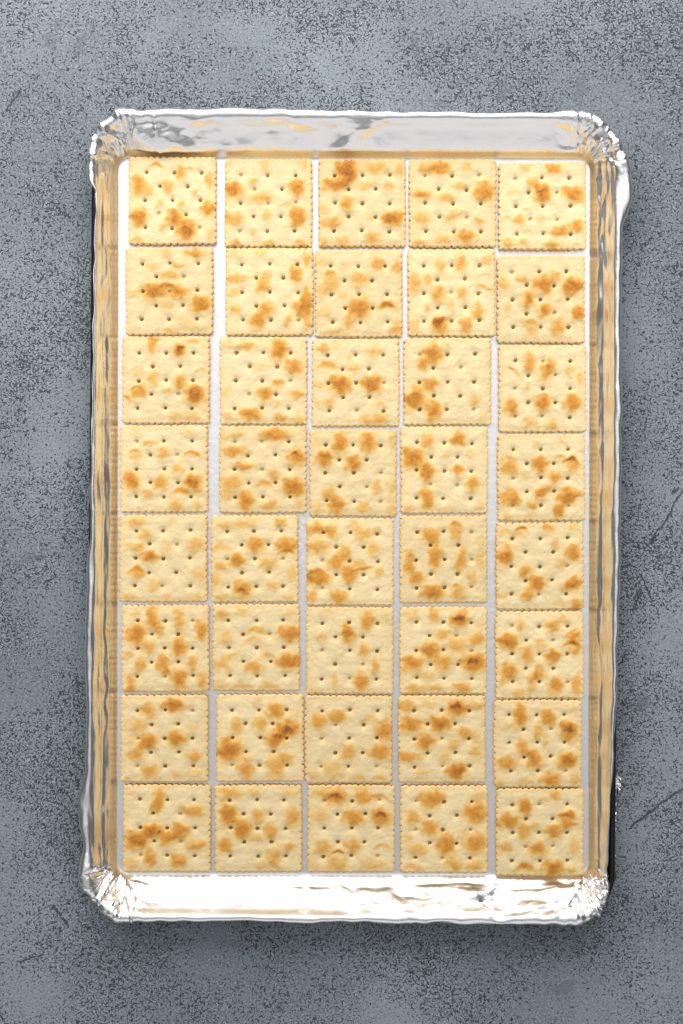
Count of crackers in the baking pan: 40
